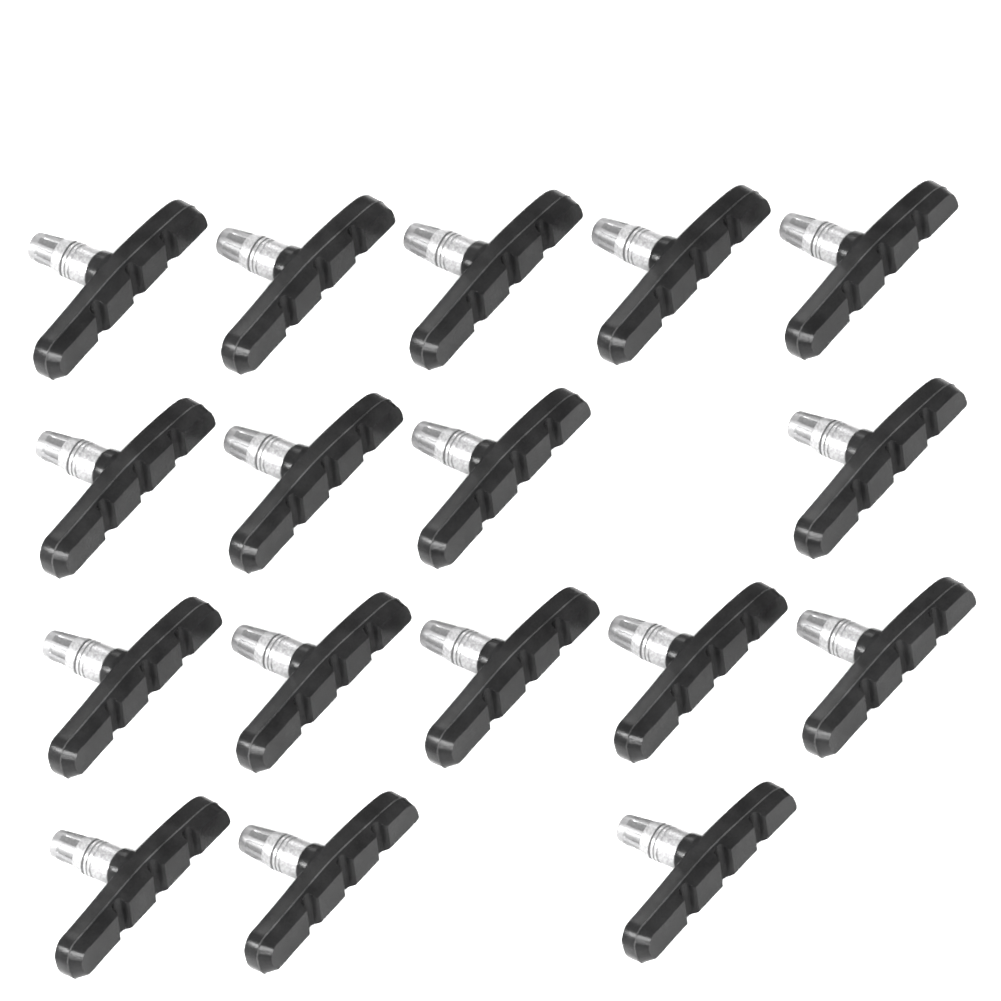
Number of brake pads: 17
